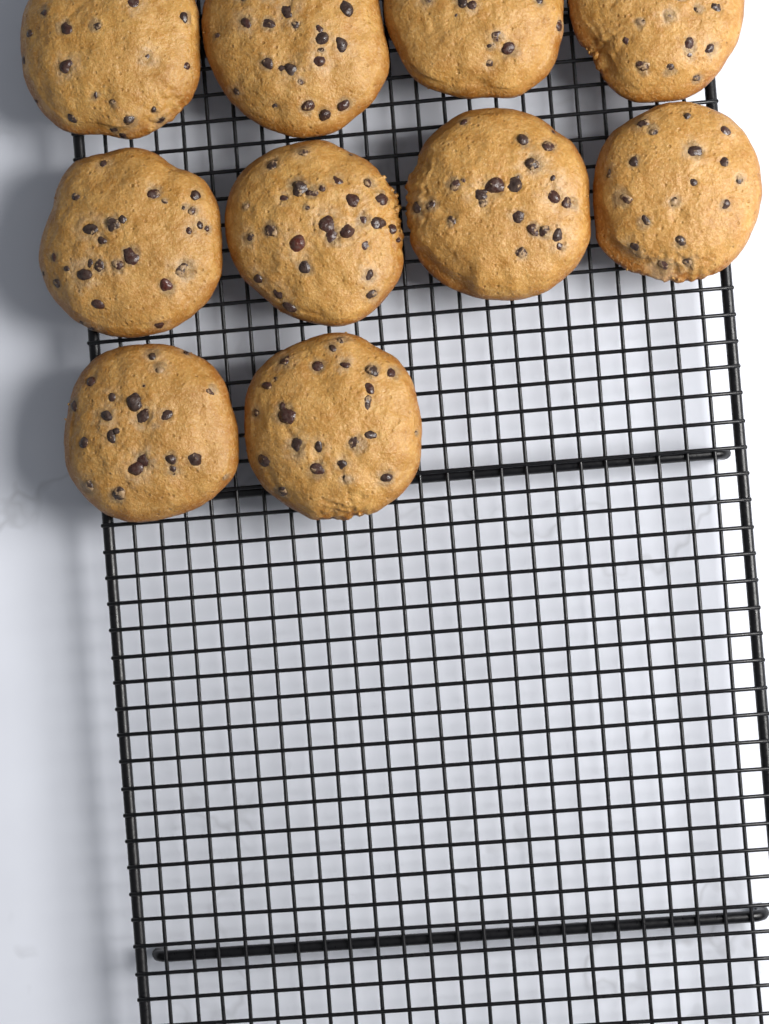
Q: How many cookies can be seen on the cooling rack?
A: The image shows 10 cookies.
